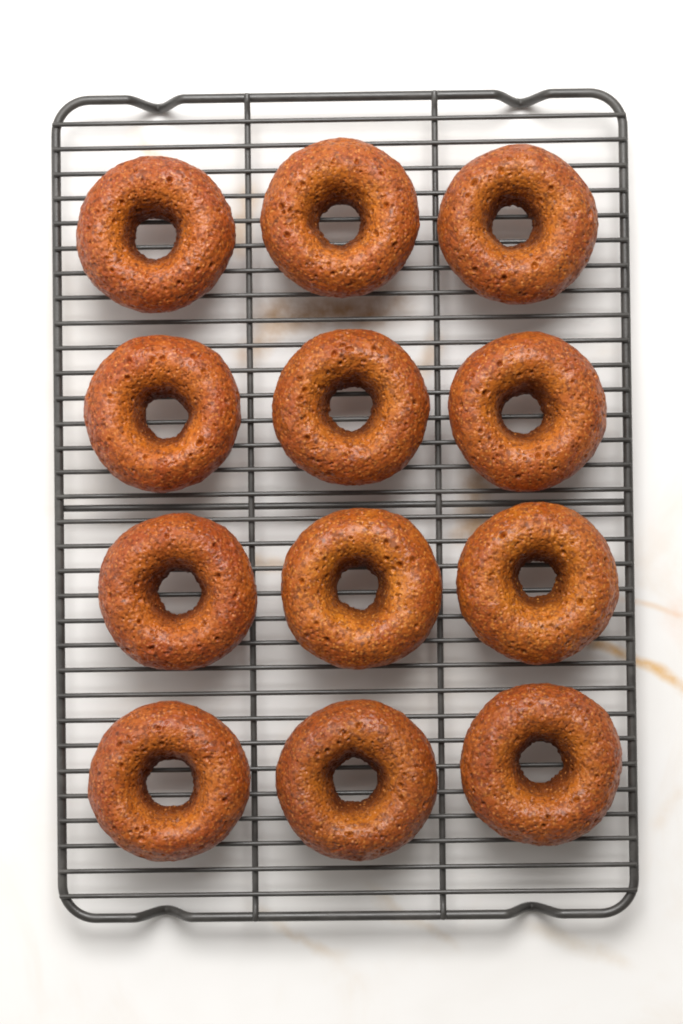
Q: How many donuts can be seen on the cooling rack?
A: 12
